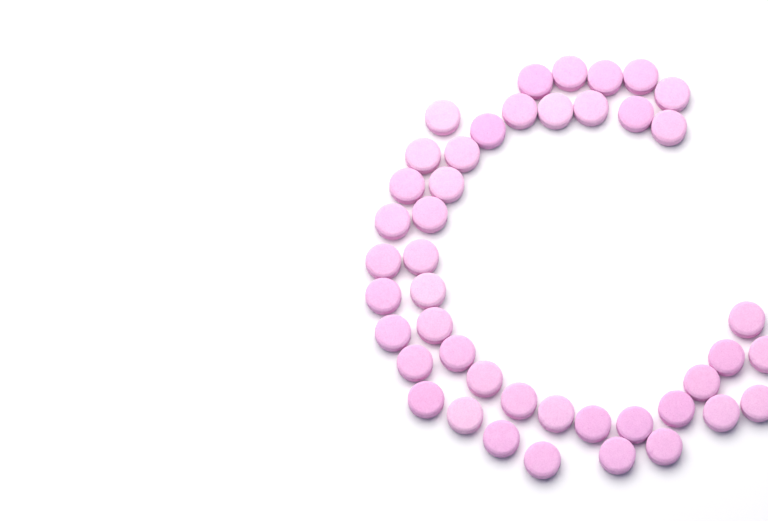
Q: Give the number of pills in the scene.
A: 44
